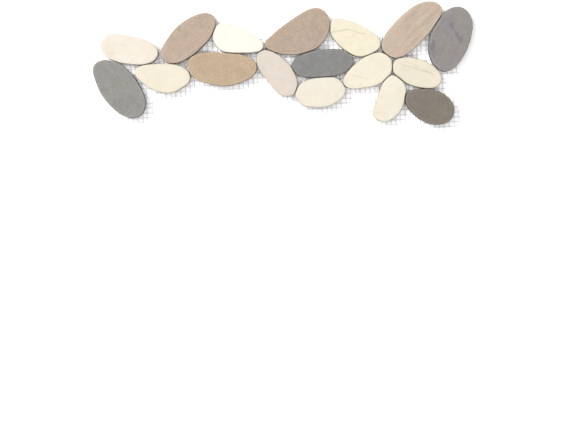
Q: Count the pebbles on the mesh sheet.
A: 17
